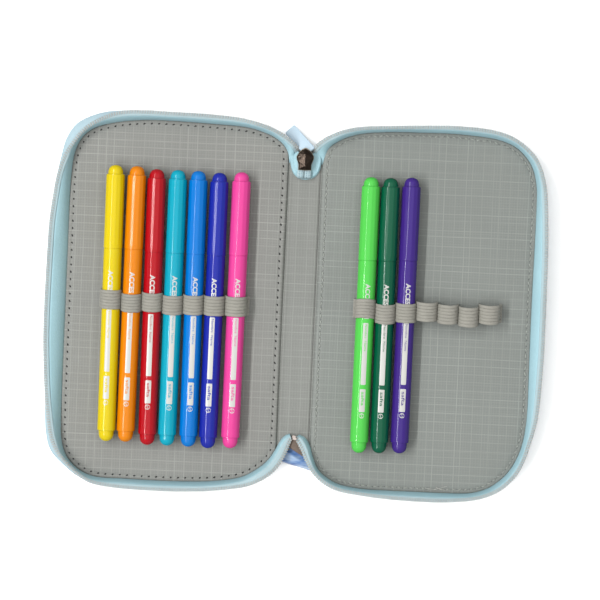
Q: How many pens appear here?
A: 10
